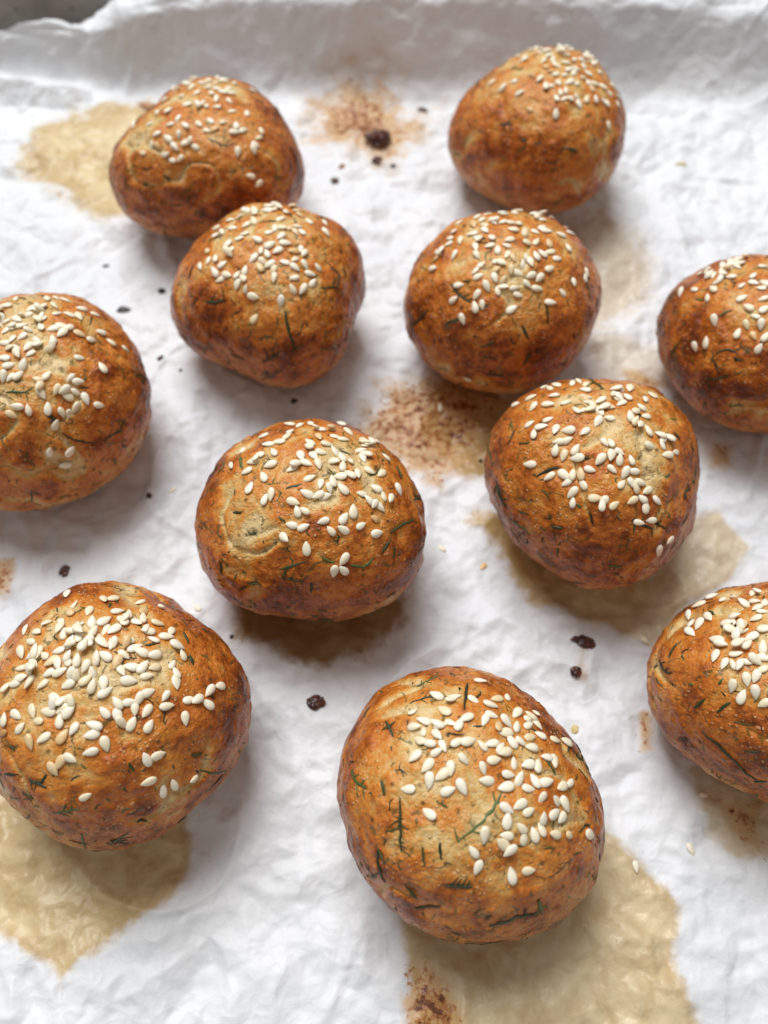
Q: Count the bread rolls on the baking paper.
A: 11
